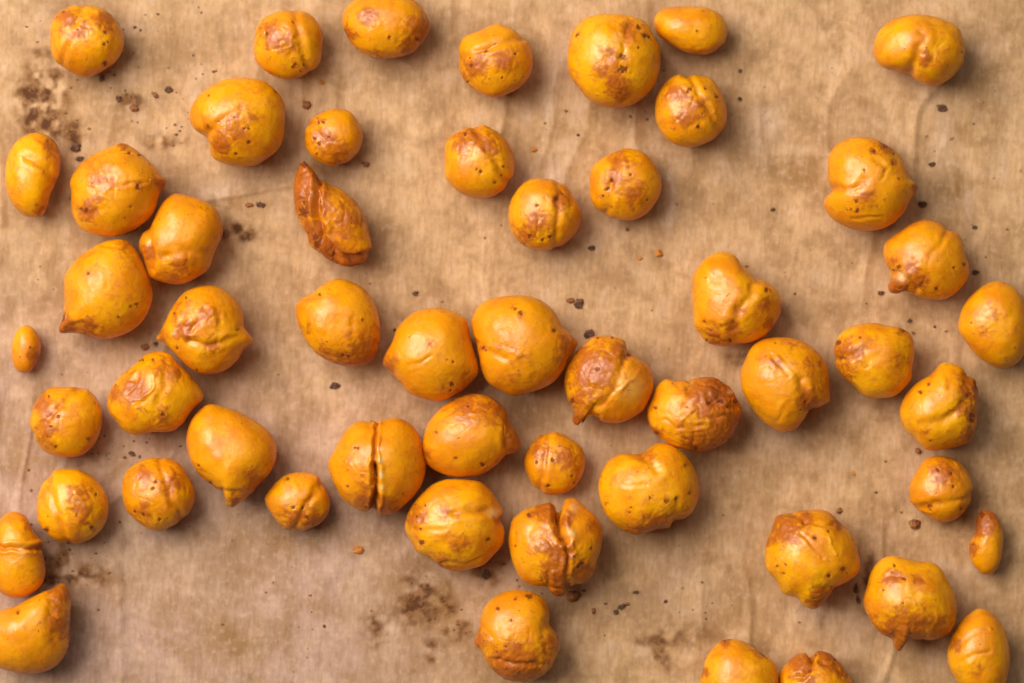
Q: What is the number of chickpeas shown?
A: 54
